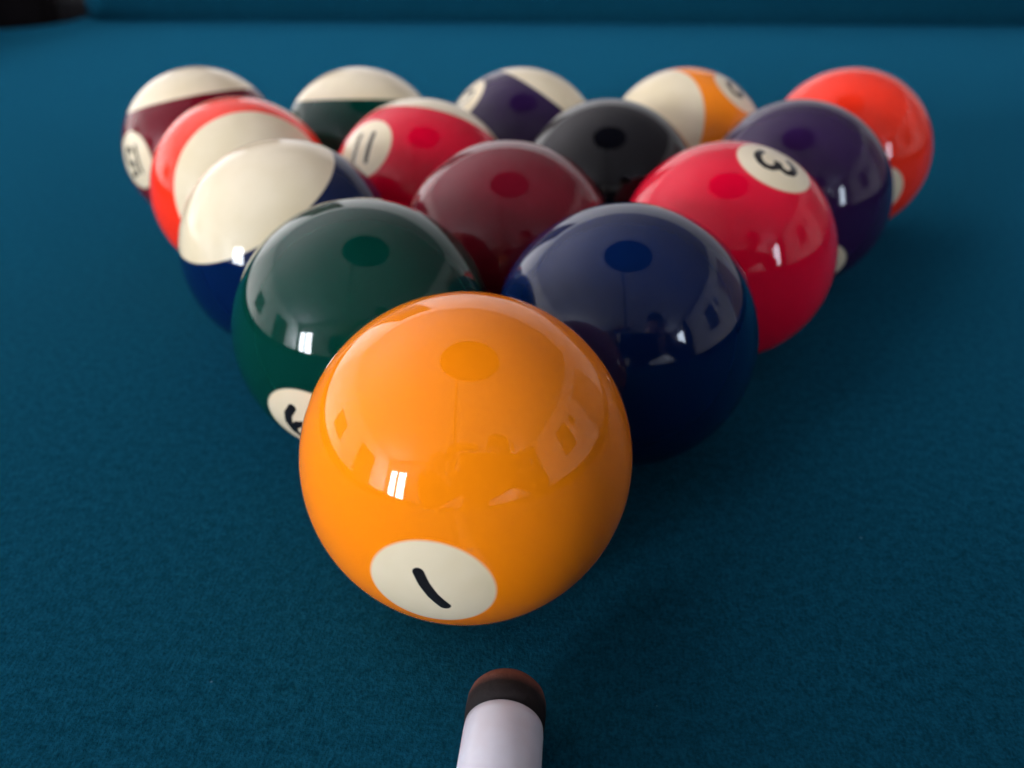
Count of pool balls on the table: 15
